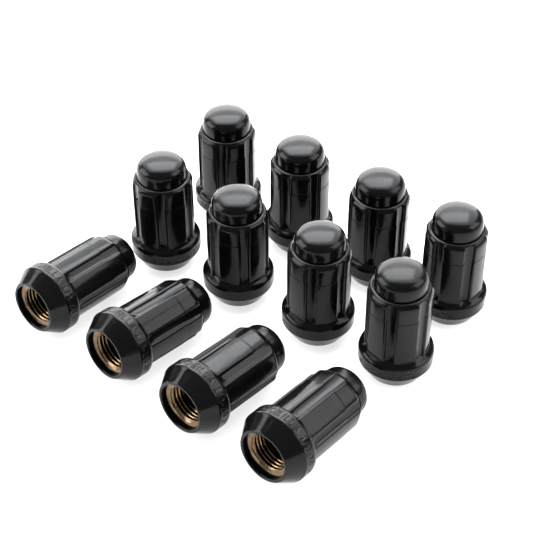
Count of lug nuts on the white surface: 12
